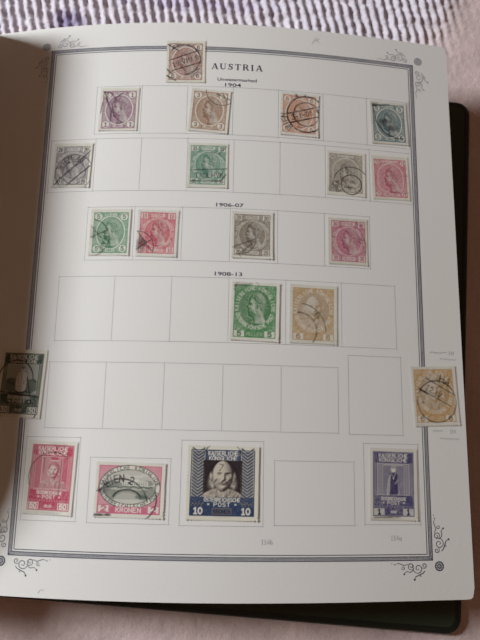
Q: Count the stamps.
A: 21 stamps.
